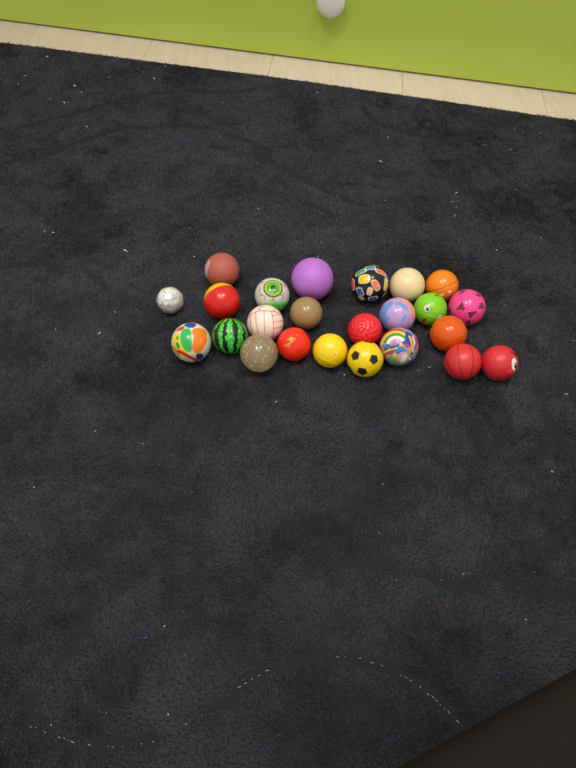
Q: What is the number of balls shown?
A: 24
